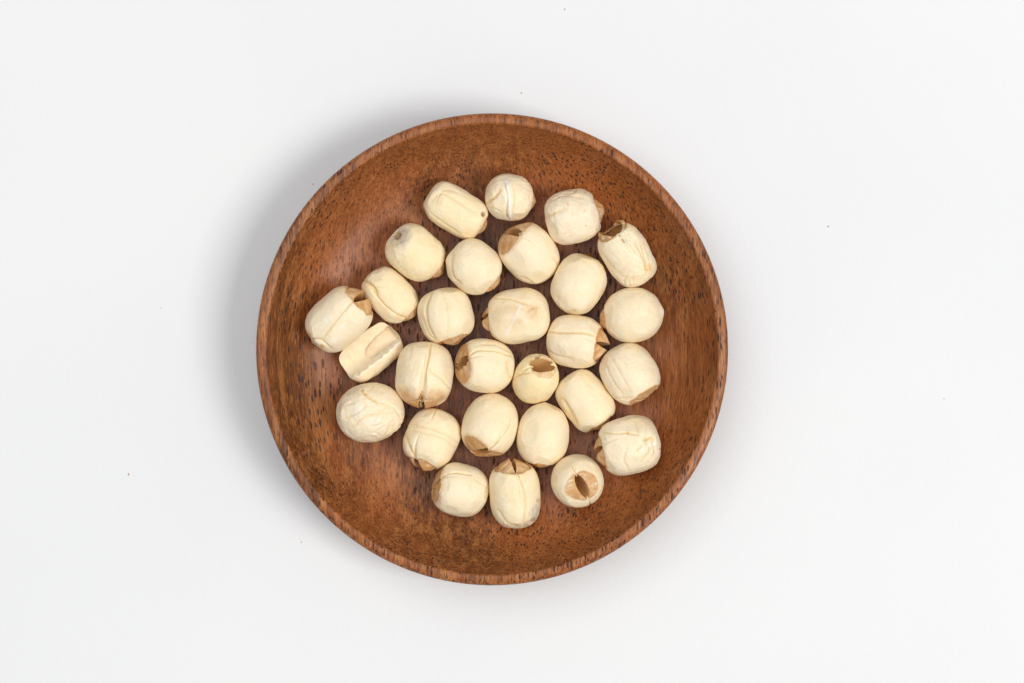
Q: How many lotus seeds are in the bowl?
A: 28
